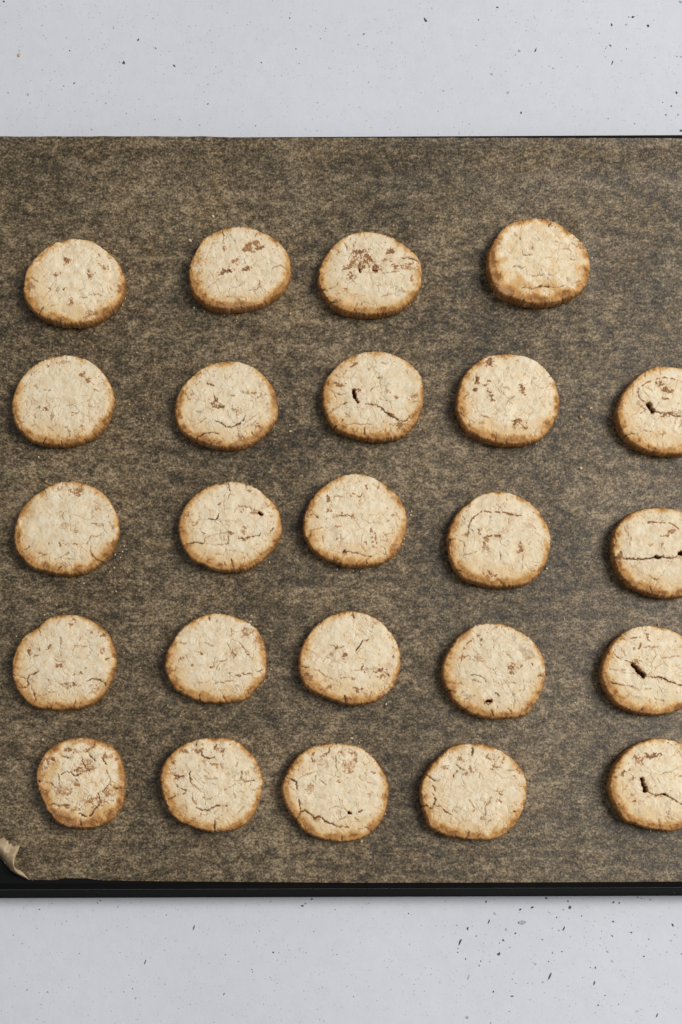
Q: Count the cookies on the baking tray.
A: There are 24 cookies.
